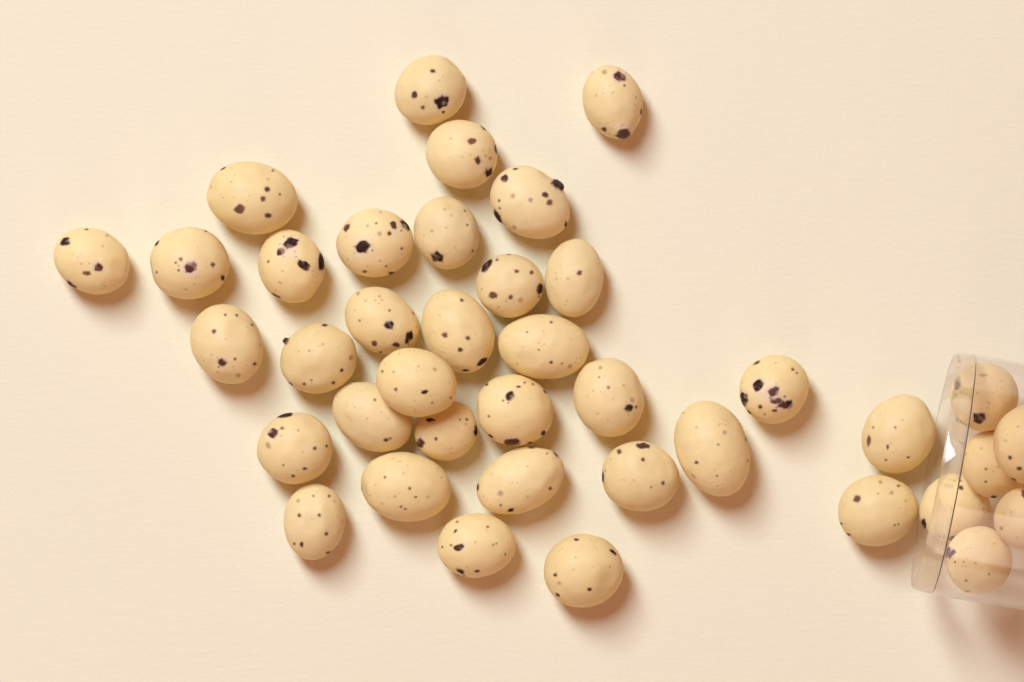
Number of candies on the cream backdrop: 39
